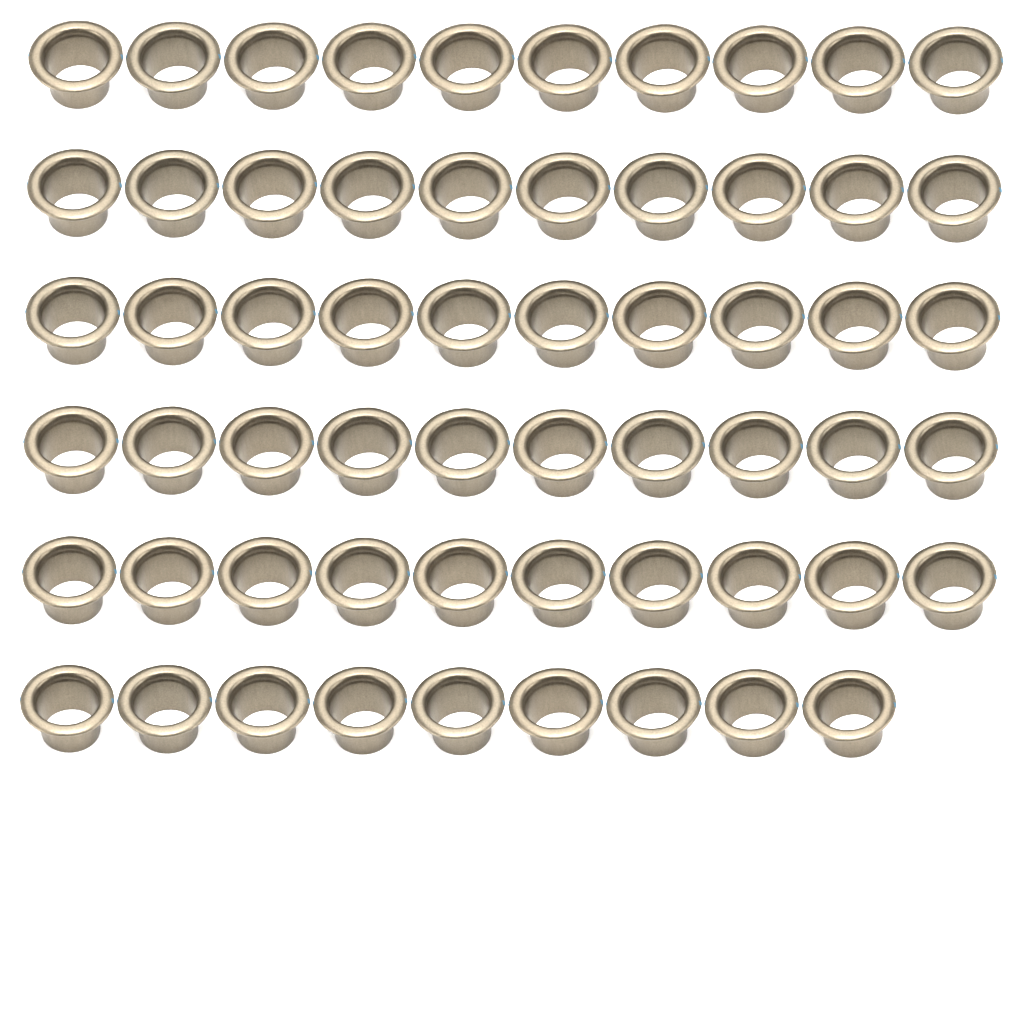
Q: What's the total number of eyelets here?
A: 59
